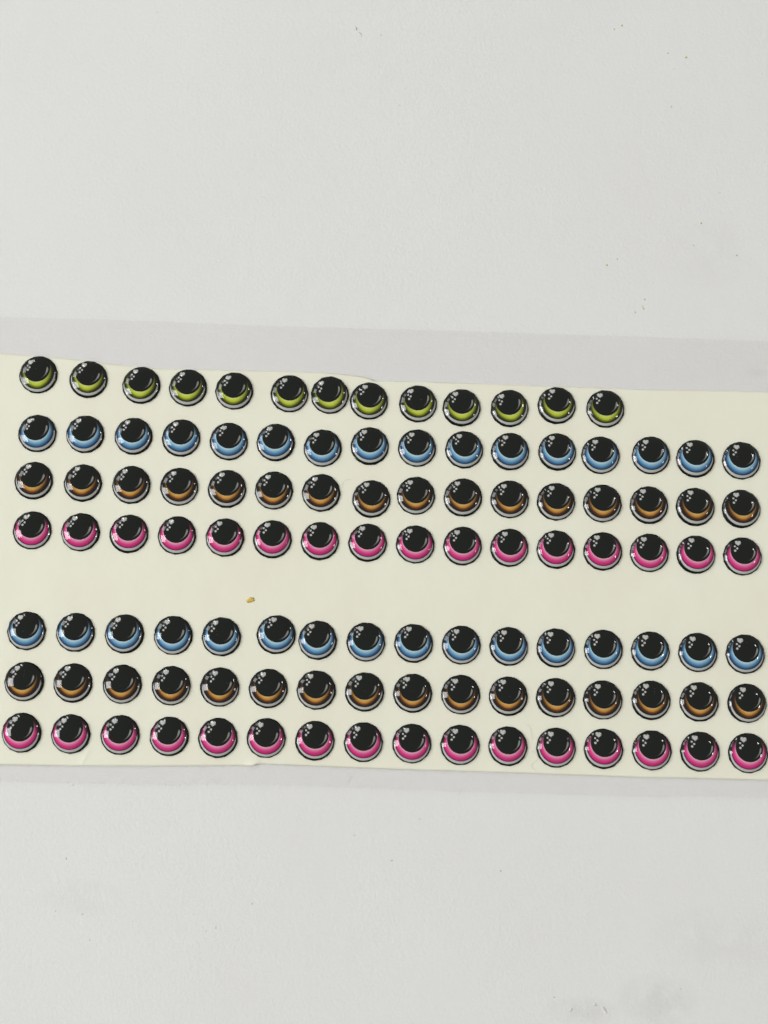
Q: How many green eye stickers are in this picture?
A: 13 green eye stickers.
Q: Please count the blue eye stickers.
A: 32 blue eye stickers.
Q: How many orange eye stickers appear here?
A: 32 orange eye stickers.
